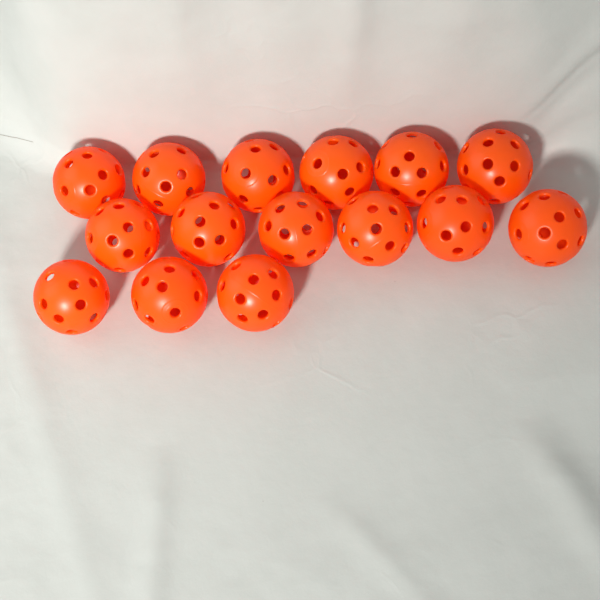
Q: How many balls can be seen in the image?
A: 15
